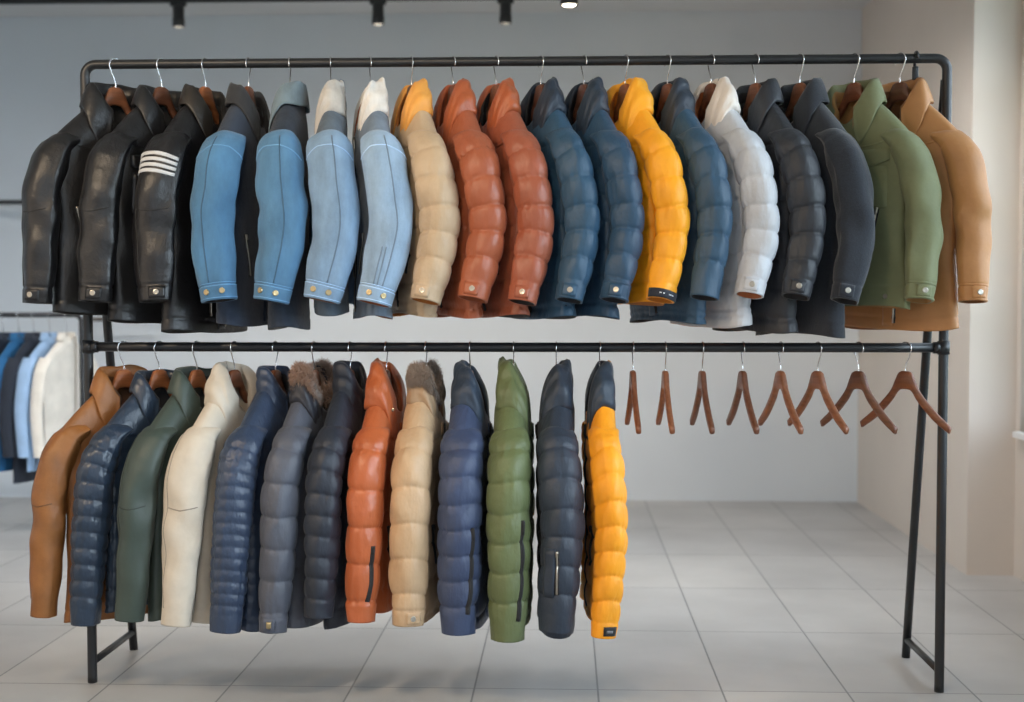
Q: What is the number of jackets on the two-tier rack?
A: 32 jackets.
